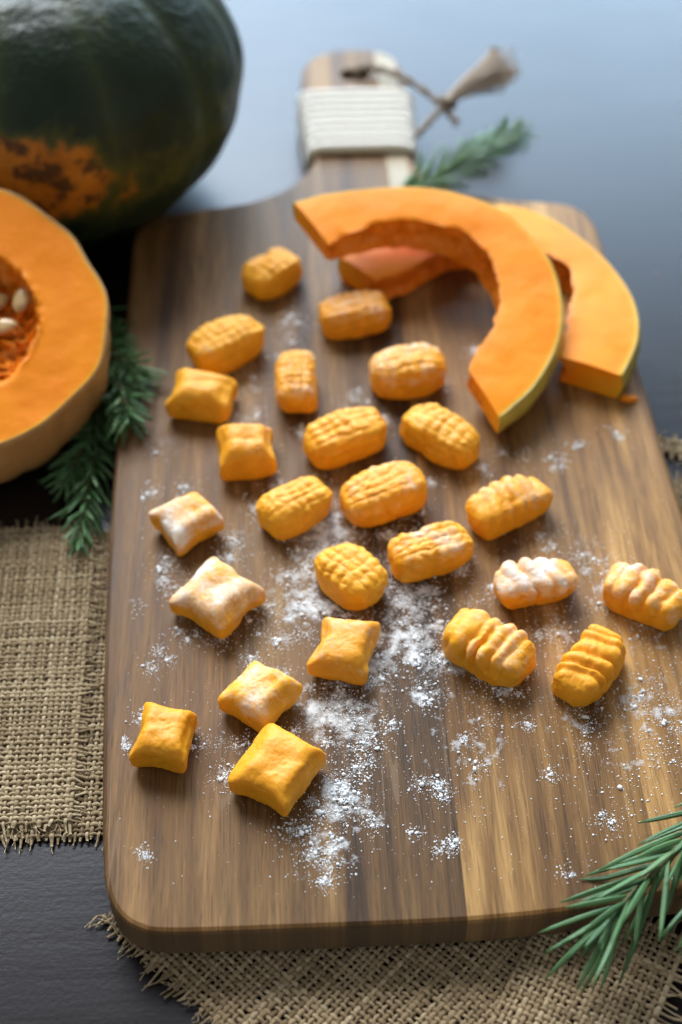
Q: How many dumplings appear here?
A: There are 24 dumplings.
